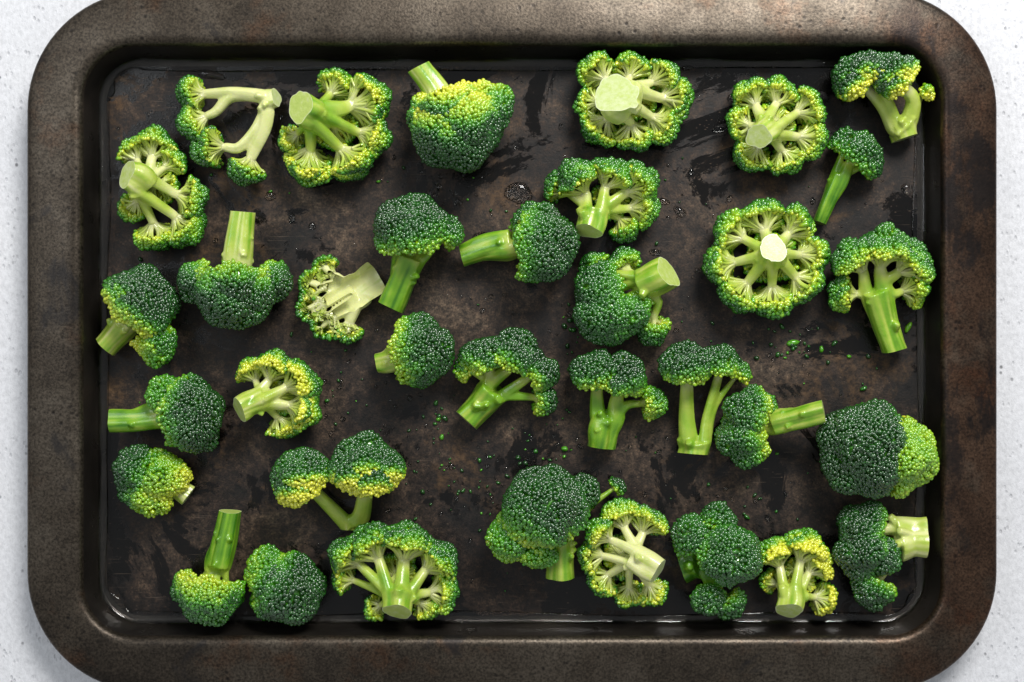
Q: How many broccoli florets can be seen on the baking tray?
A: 35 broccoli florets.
